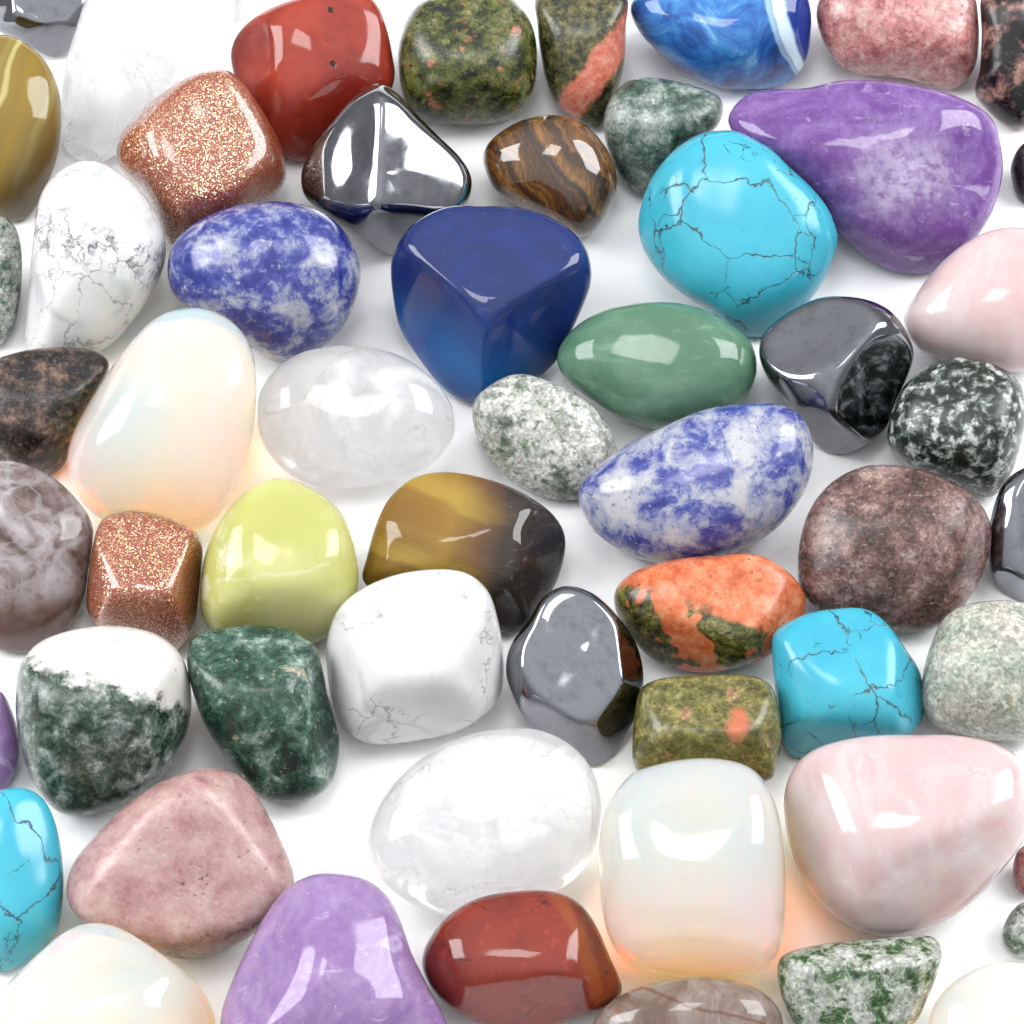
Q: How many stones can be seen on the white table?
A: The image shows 57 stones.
